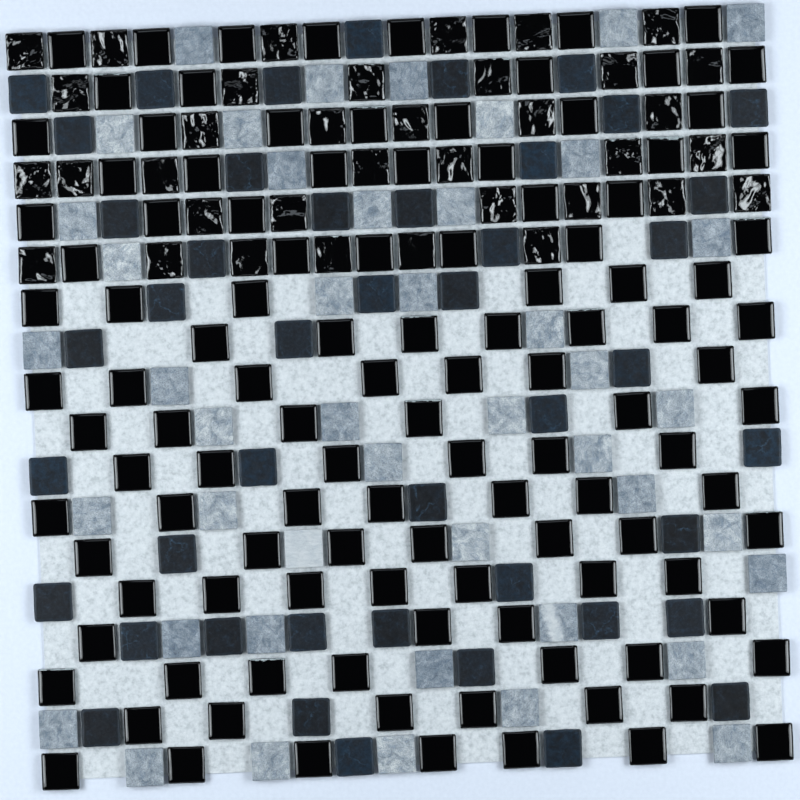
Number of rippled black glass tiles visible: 36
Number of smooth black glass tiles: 115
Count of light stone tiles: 45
